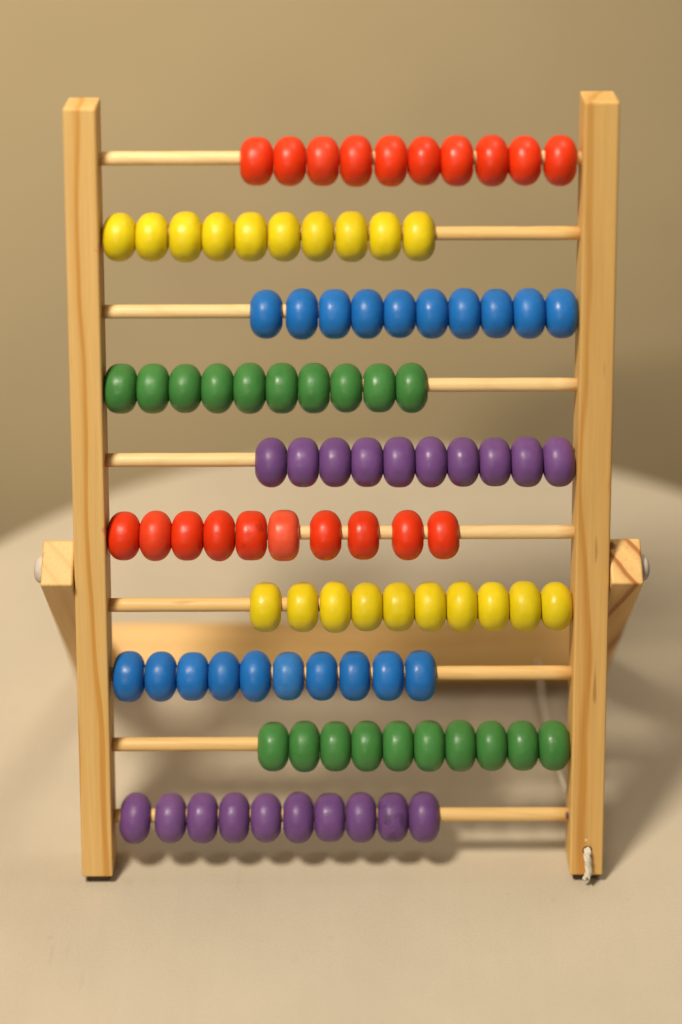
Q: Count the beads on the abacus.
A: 100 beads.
